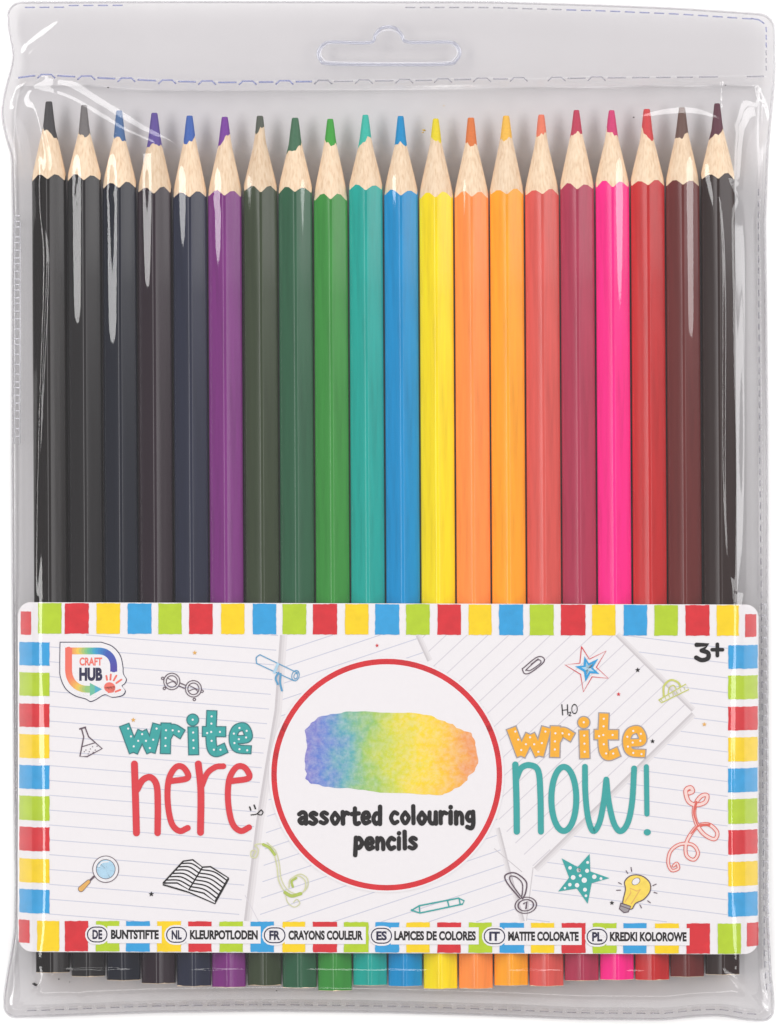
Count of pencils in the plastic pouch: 20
